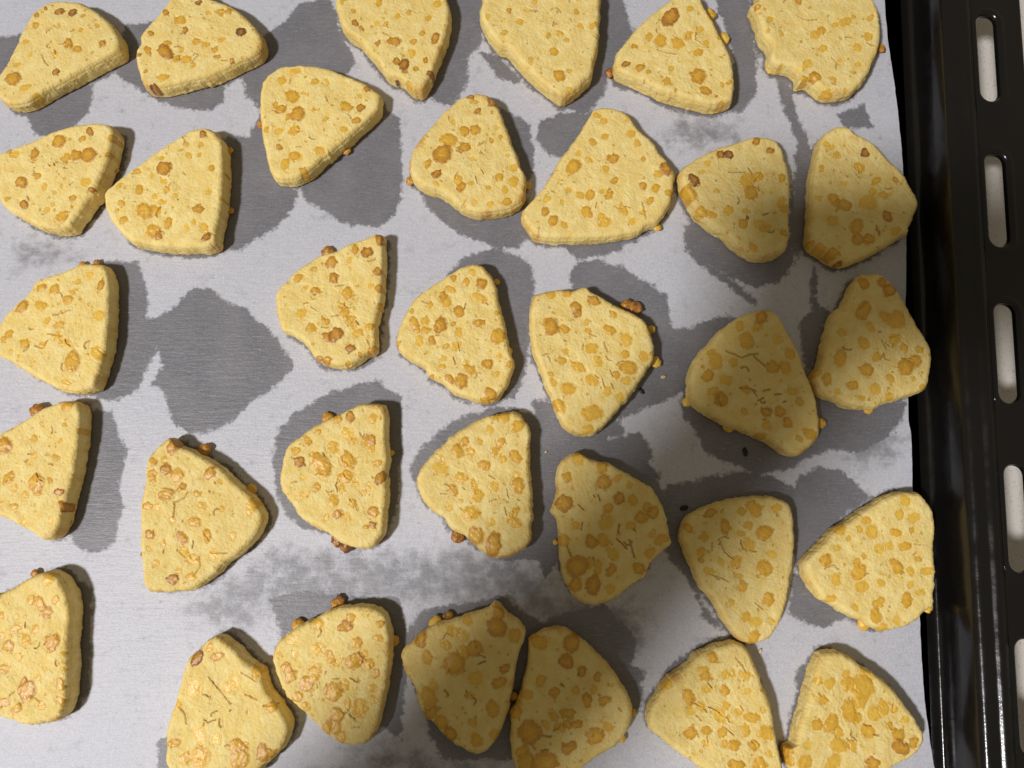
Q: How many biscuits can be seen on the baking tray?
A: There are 33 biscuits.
